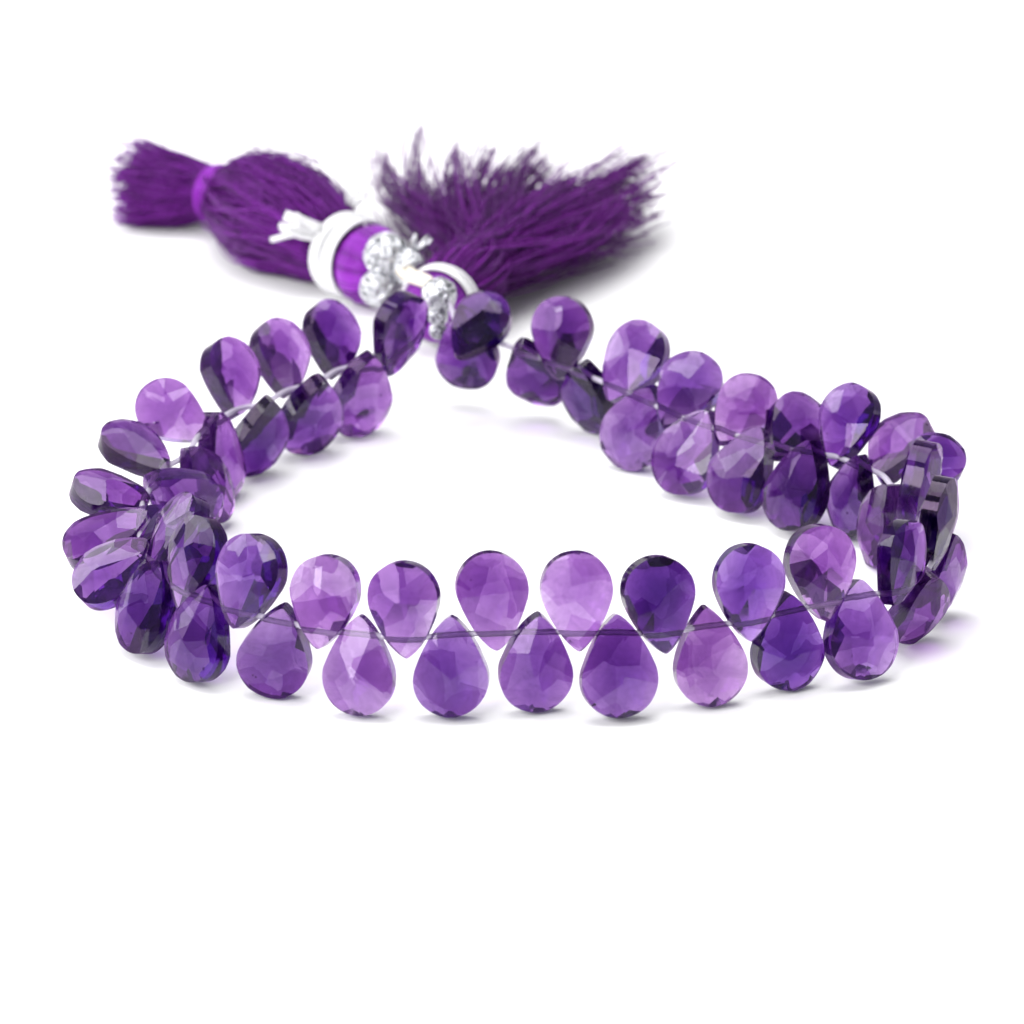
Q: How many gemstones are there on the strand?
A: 60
